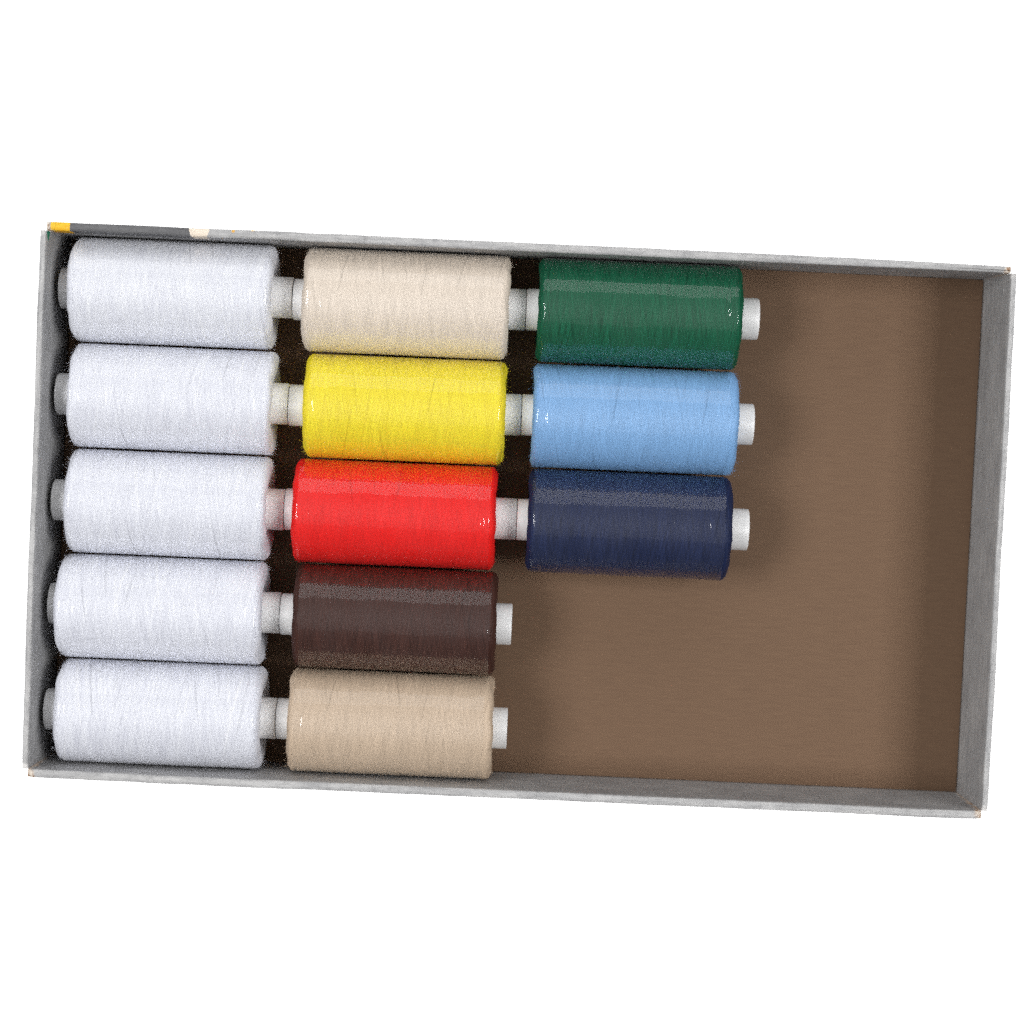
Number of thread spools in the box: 13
